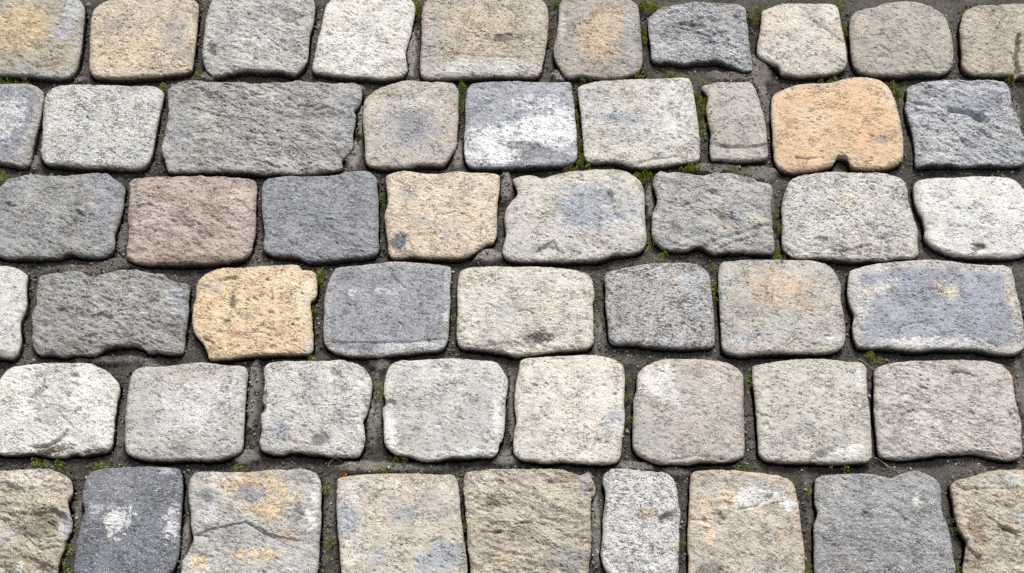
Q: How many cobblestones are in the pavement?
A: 52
